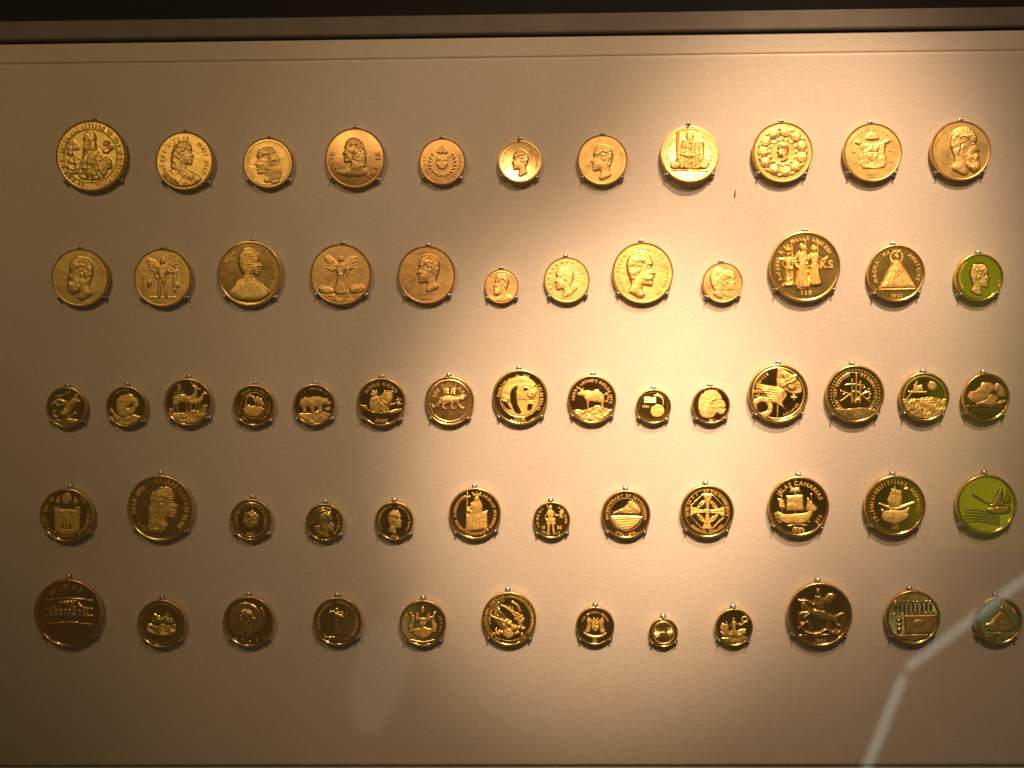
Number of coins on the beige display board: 62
